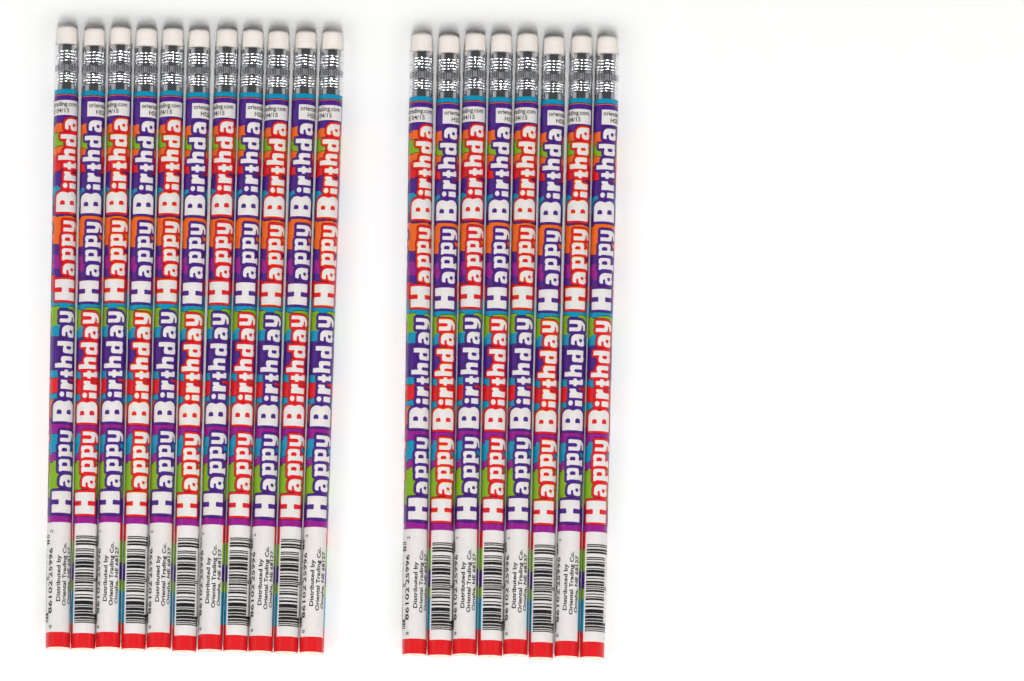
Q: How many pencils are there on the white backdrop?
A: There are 19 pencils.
